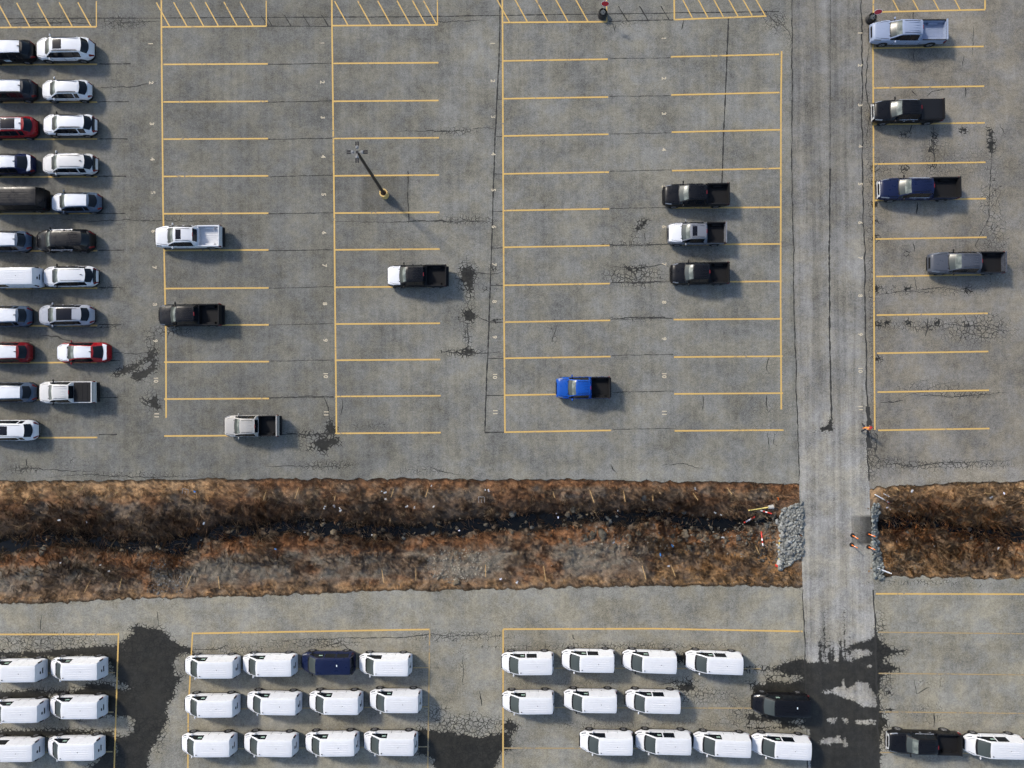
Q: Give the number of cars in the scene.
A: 18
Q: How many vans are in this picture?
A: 33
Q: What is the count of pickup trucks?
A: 14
